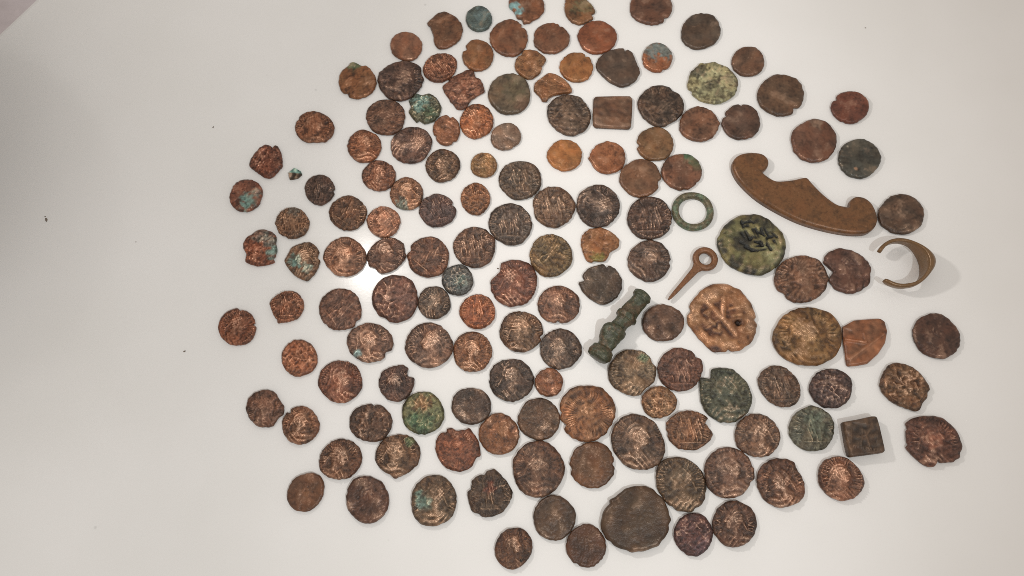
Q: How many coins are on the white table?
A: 137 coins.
